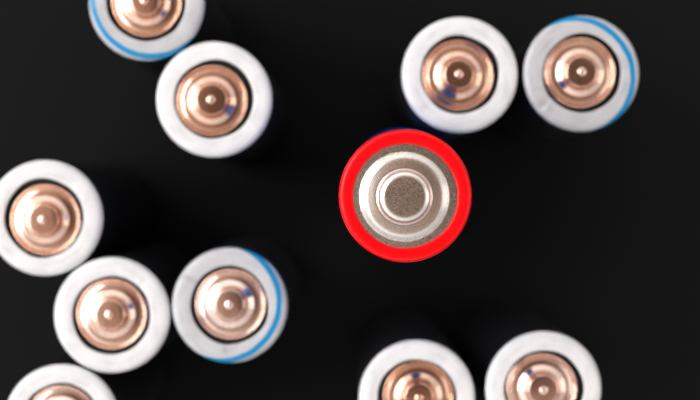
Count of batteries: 11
